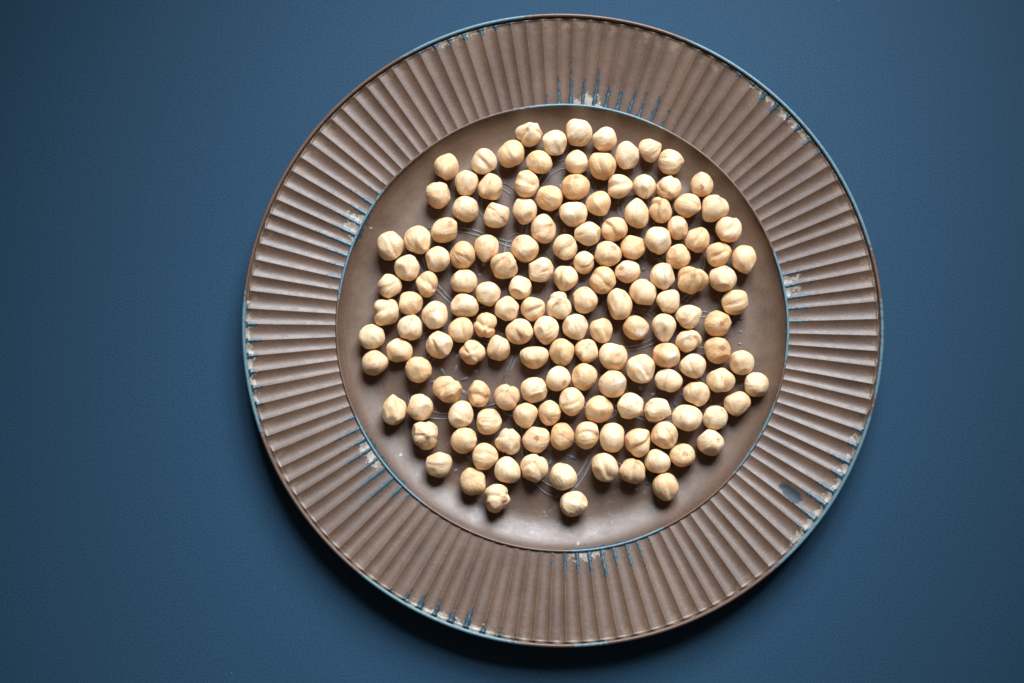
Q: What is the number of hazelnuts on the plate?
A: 154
